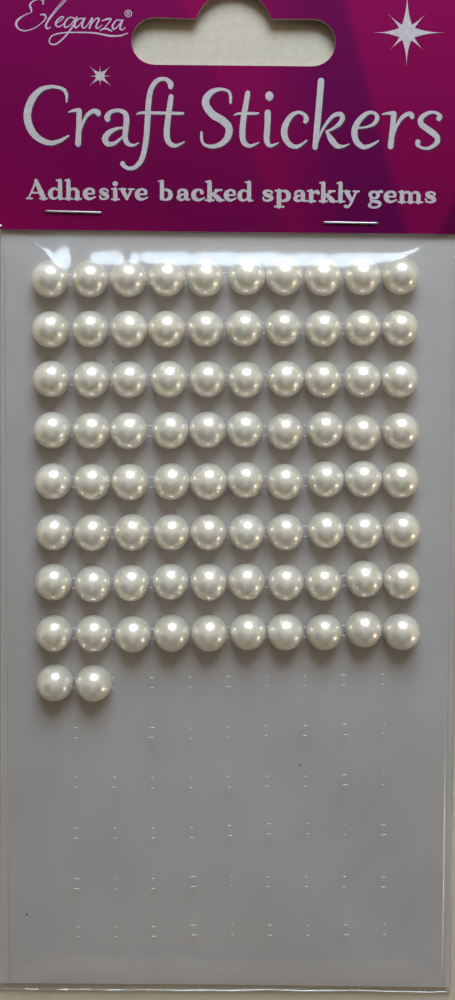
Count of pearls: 82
